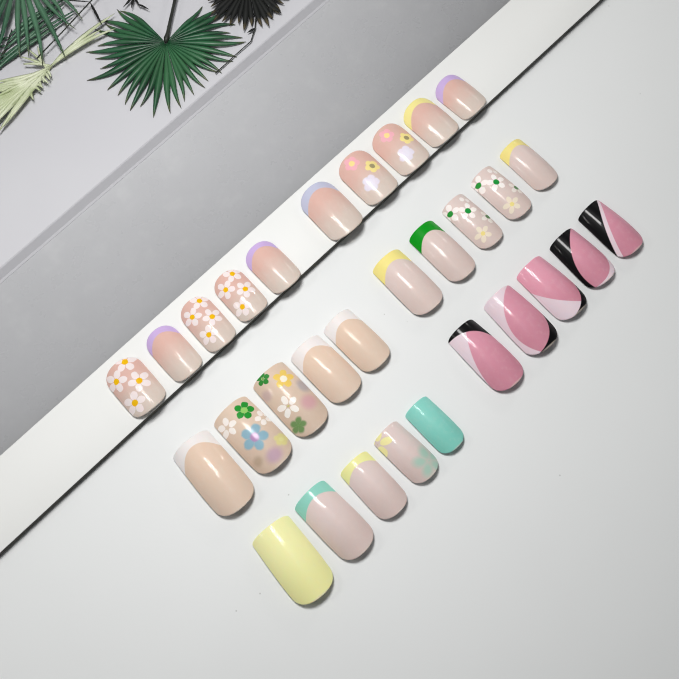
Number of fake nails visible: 30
